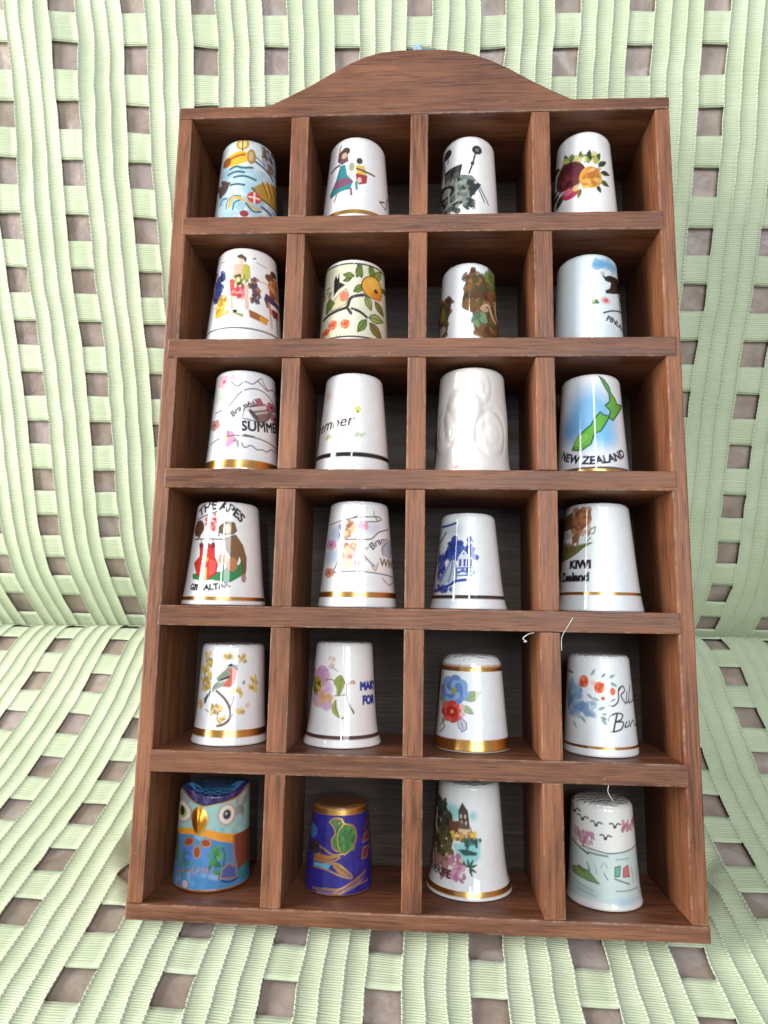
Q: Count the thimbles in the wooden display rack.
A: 24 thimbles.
